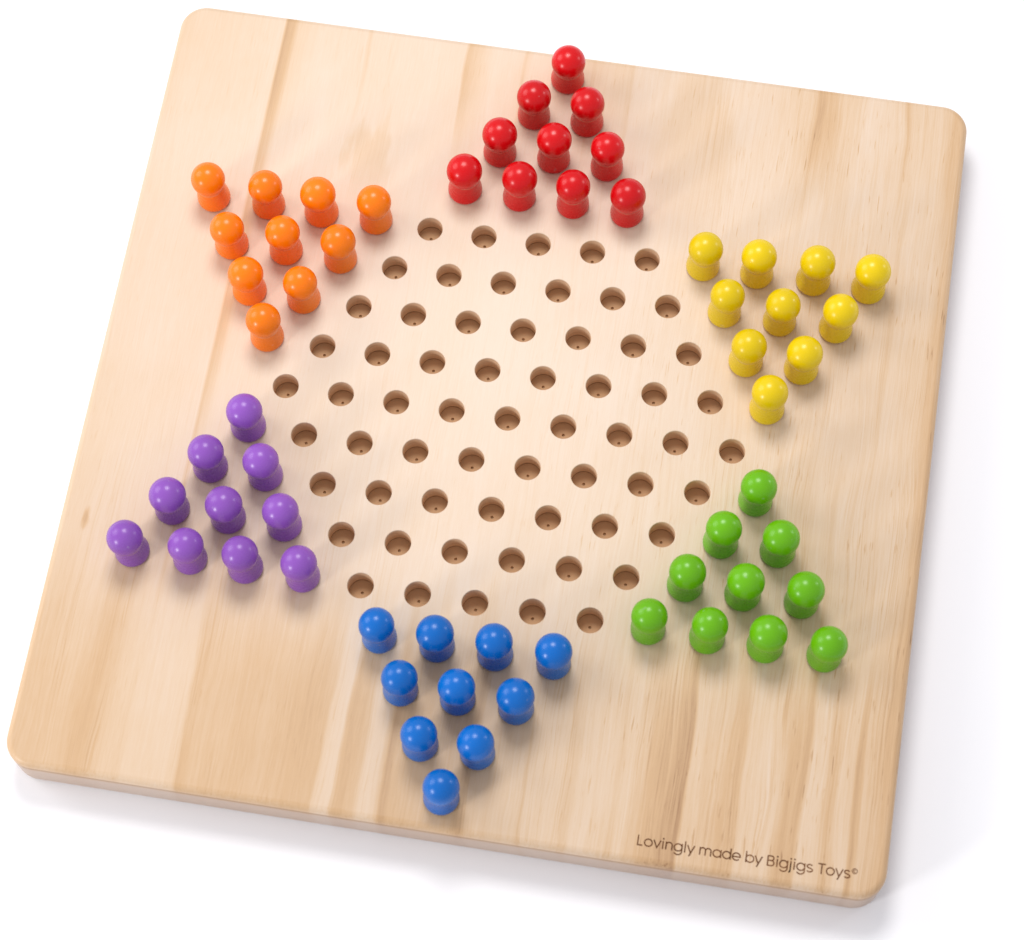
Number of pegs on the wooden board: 60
